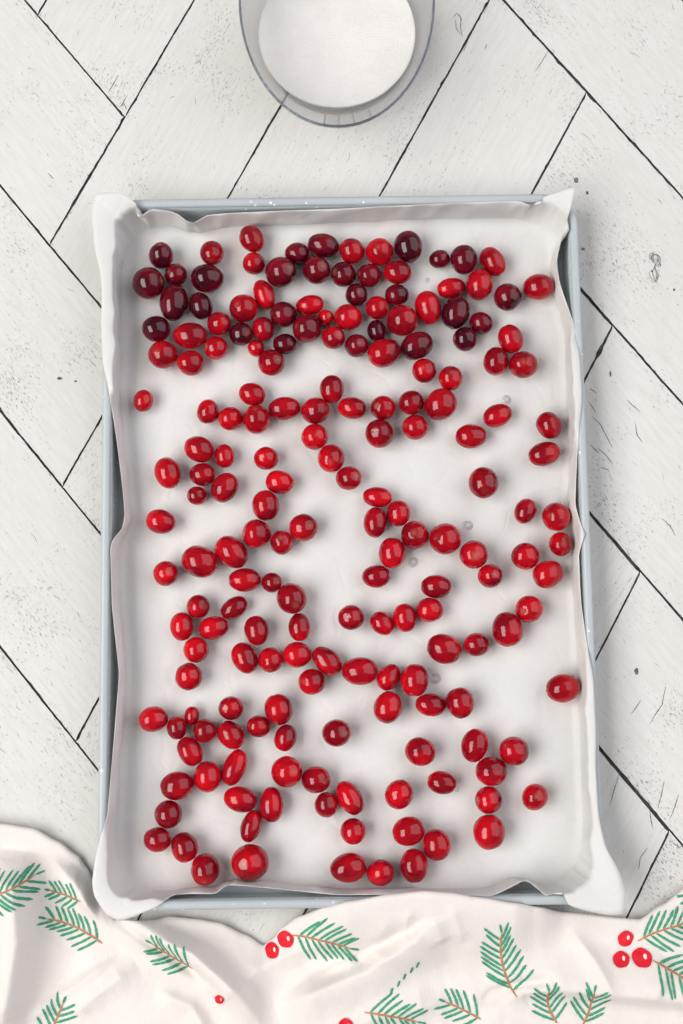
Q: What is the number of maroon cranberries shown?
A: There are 29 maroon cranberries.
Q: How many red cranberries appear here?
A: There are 158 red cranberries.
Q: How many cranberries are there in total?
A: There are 187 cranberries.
